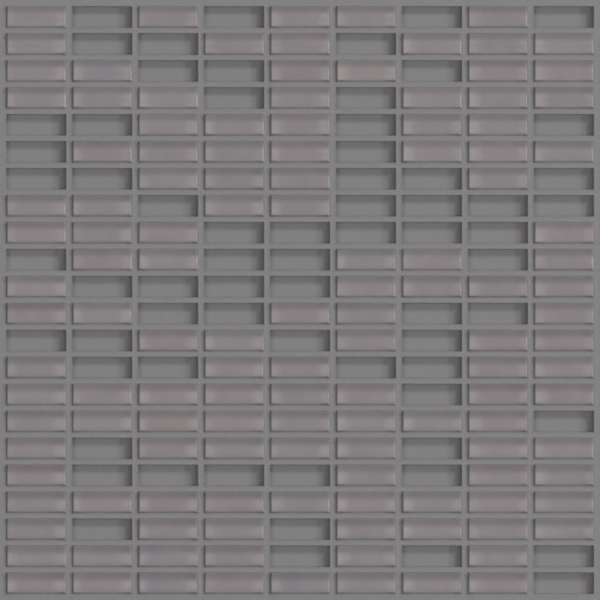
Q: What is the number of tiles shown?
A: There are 130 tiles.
